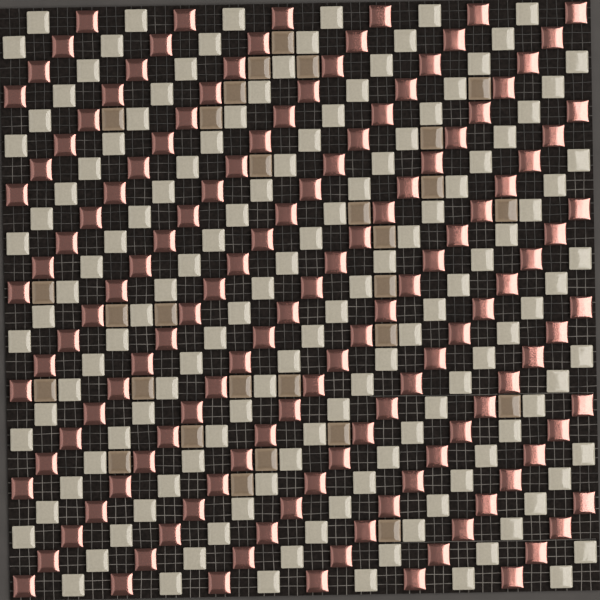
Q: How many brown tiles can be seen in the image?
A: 29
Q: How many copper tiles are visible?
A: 144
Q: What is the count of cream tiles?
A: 144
